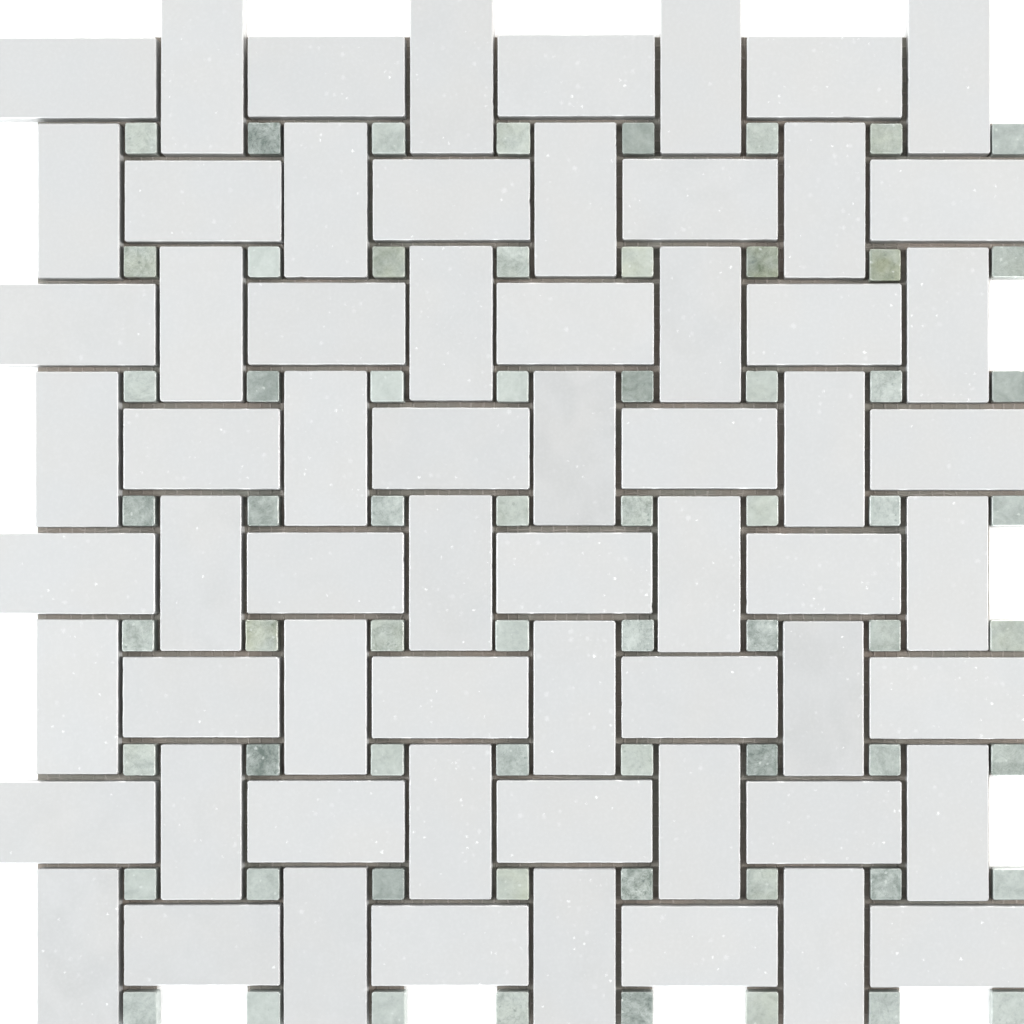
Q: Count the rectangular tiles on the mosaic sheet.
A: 64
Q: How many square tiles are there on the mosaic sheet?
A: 64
